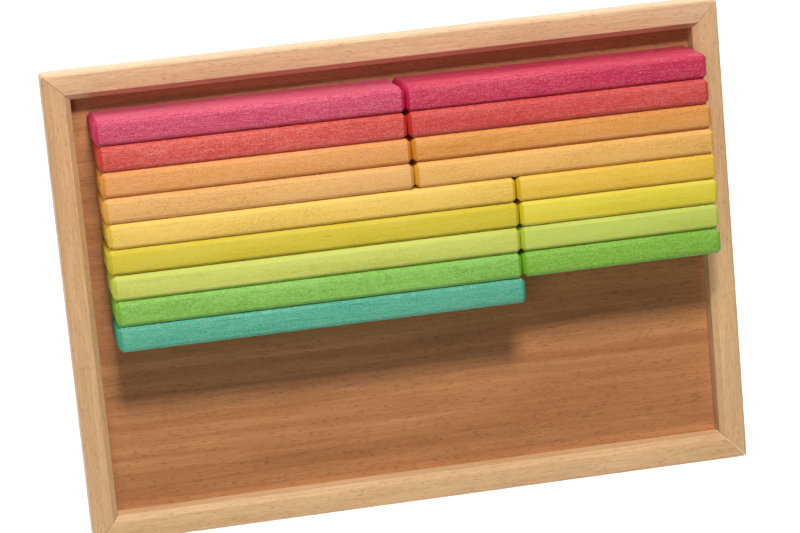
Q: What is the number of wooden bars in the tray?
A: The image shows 17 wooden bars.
